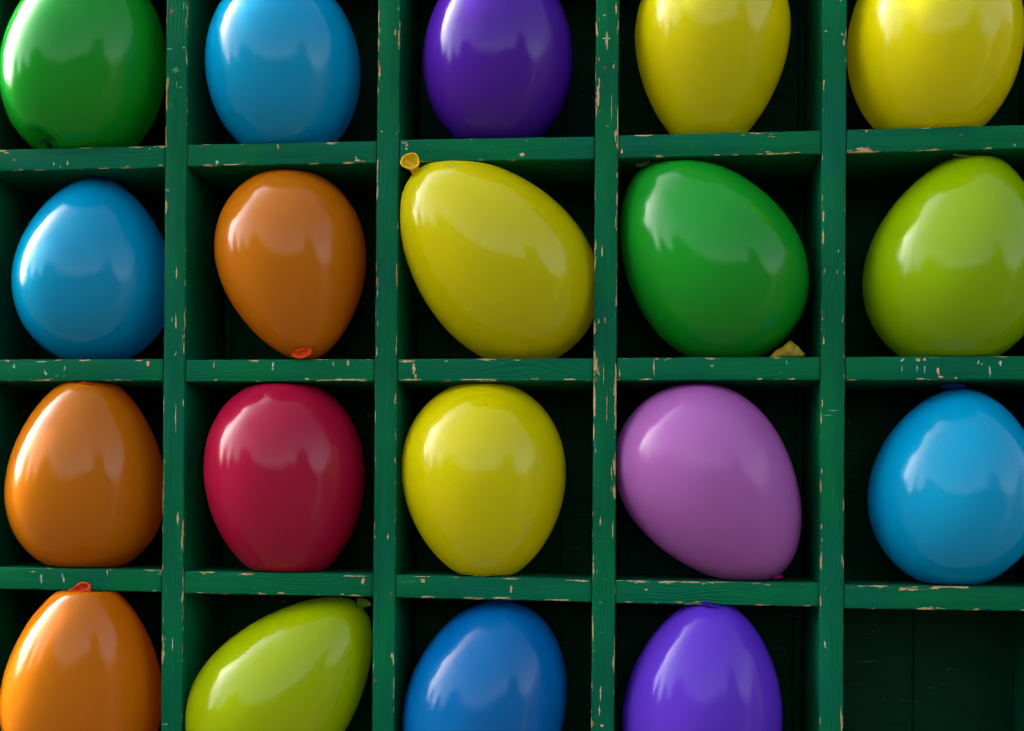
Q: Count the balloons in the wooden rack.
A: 19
